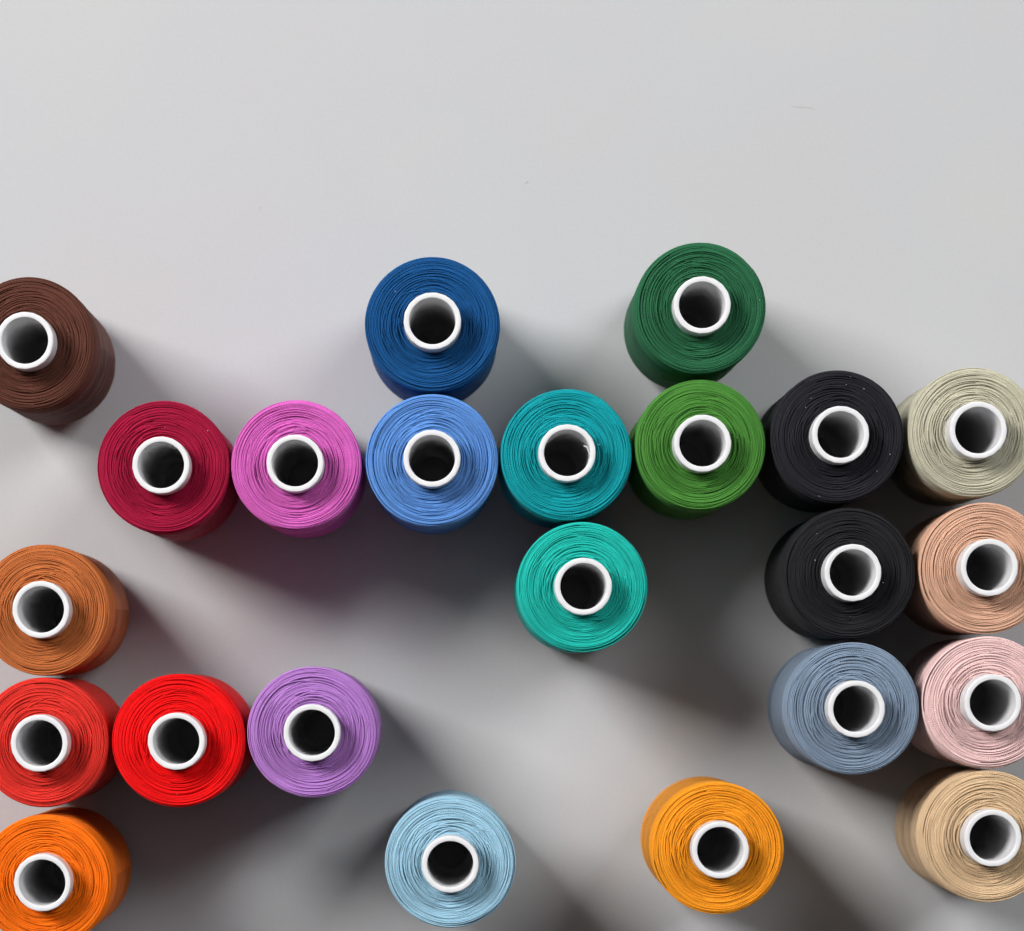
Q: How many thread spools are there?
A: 23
